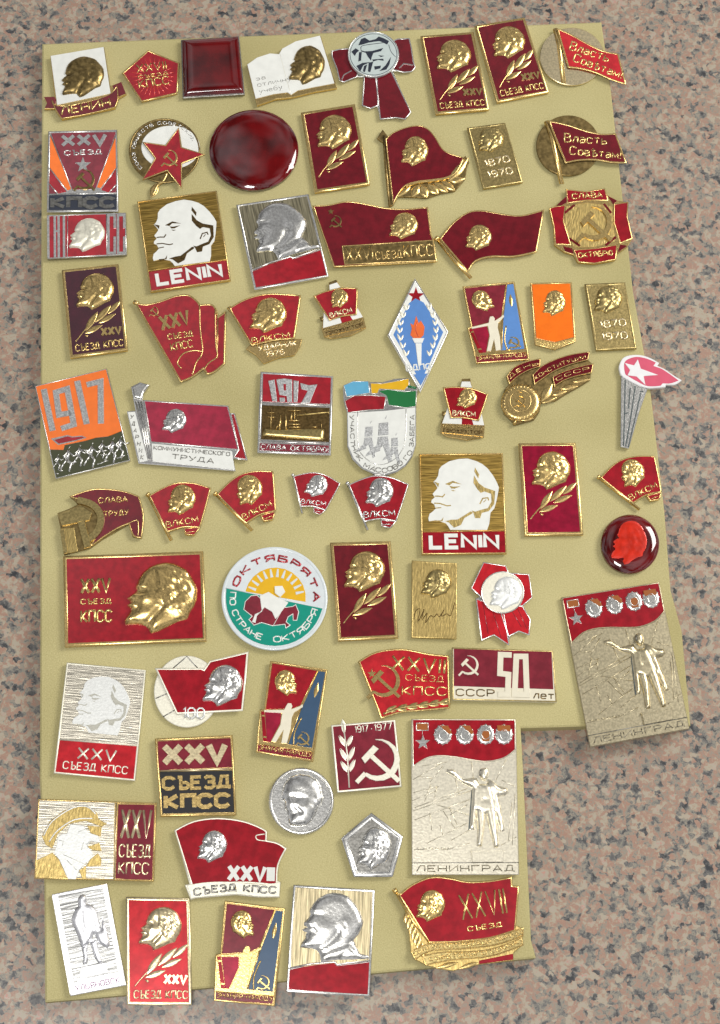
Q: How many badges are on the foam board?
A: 68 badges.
